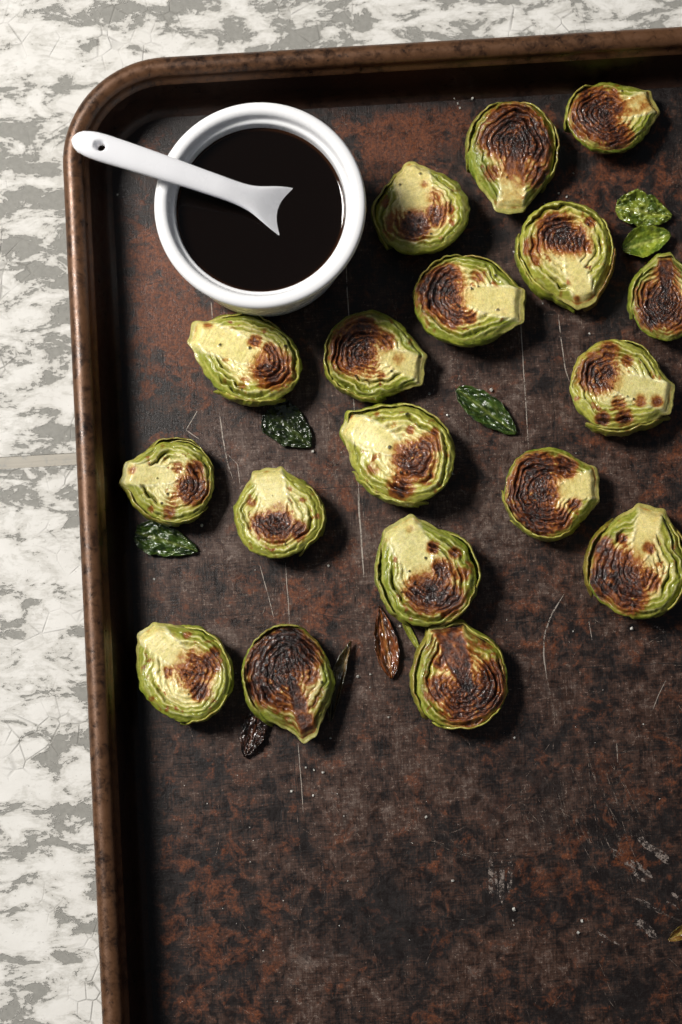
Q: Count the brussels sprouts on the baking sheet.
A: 18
